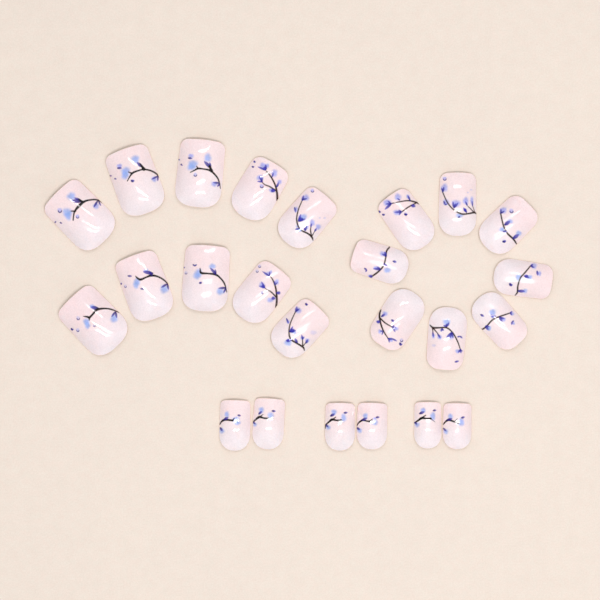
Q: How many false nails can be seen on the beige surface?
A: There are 24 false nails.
